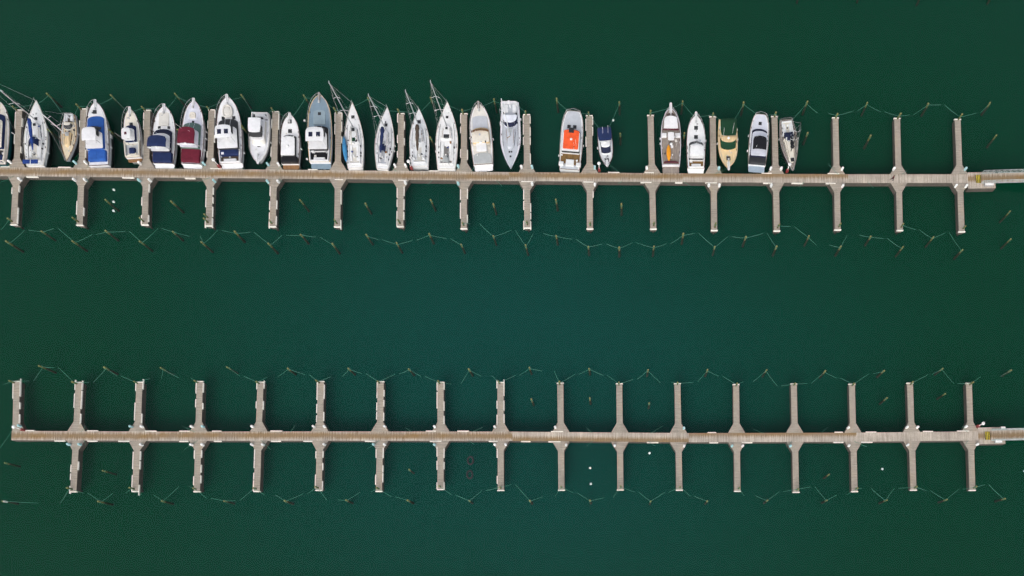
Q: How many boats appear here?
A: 24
